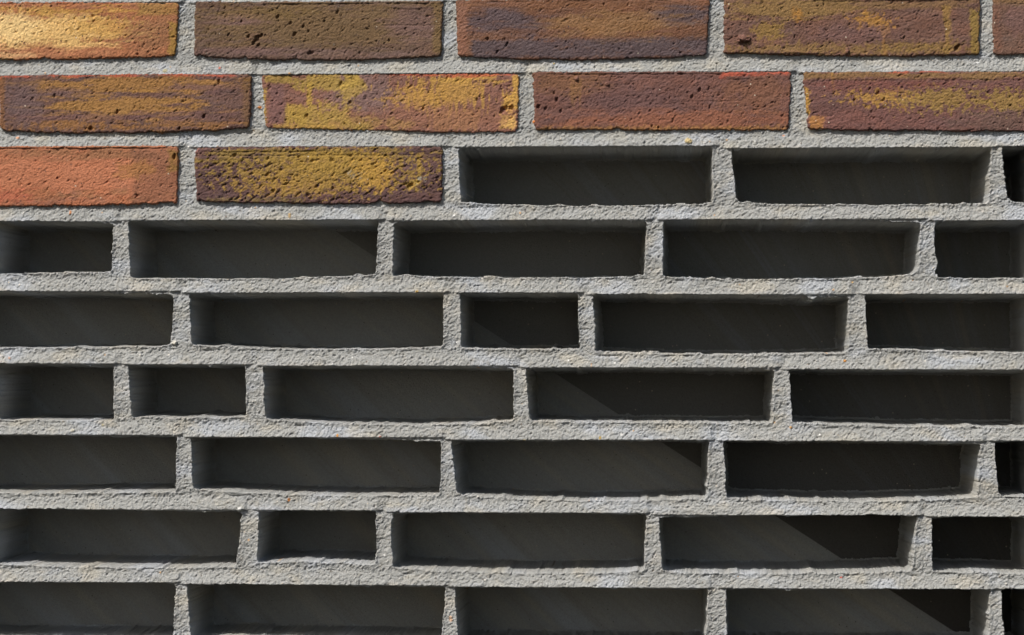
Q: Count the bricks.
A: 11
